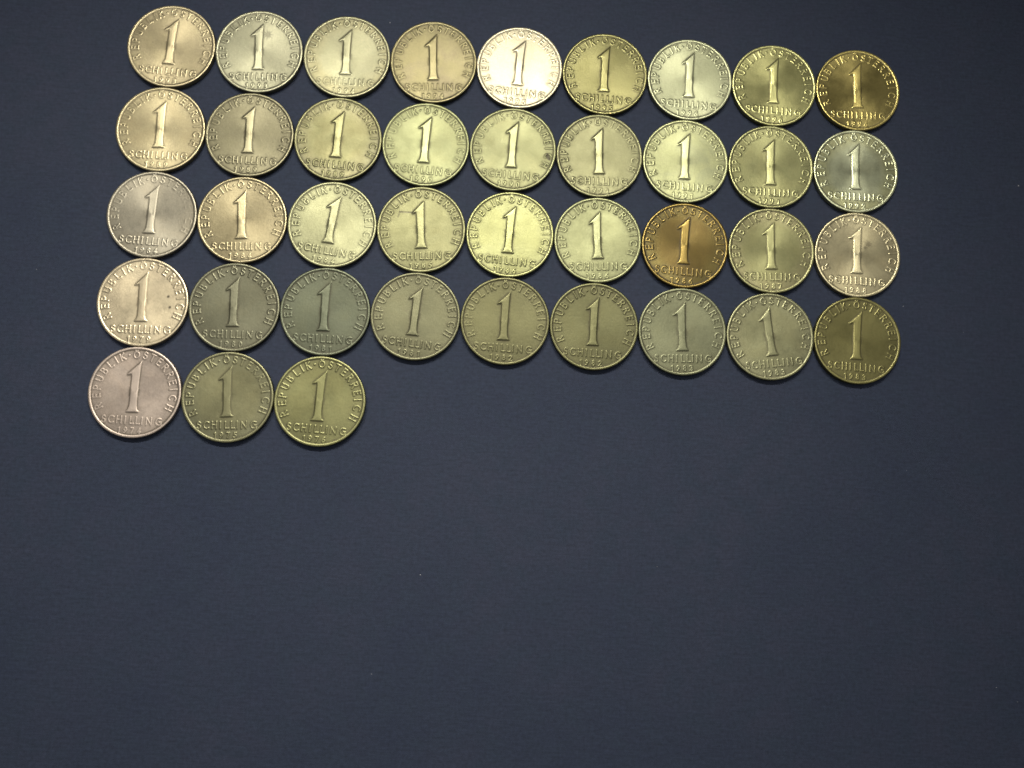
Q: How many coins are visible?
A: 39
